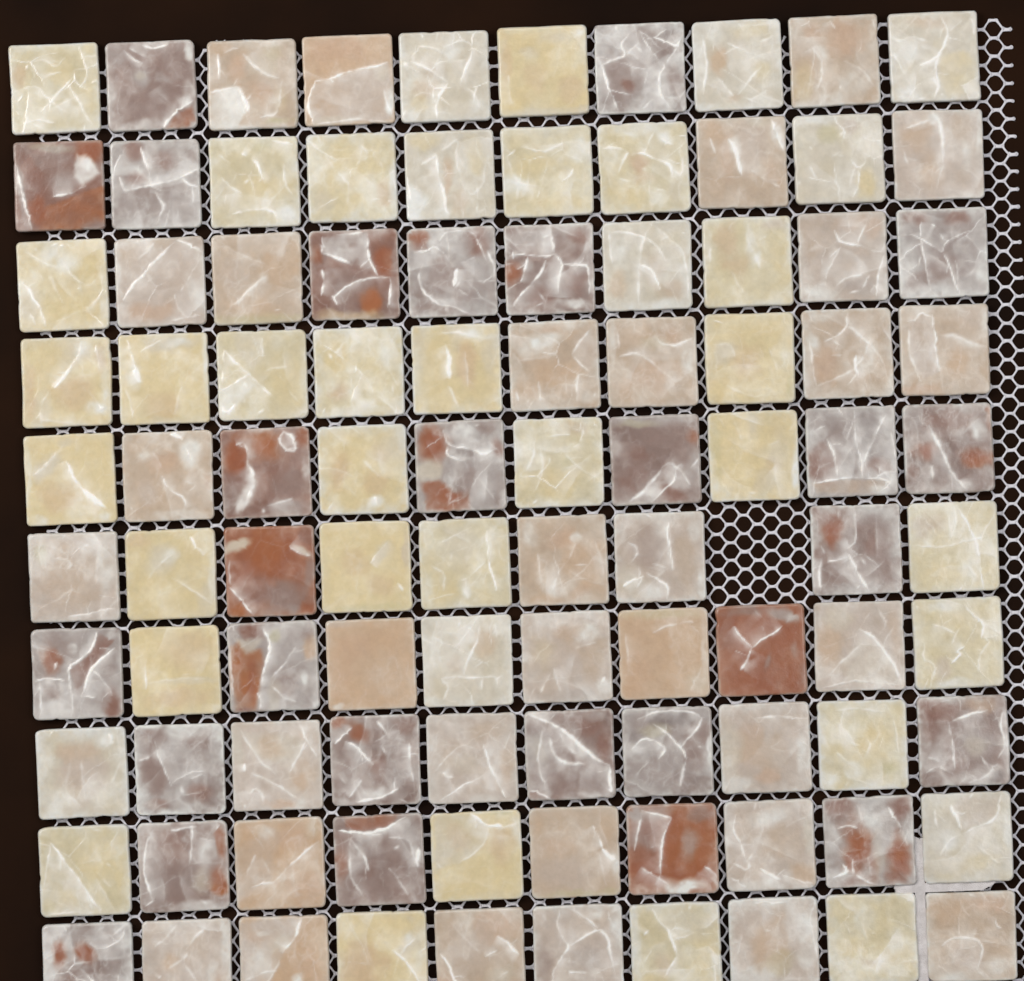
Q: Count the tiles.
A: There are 99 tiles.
